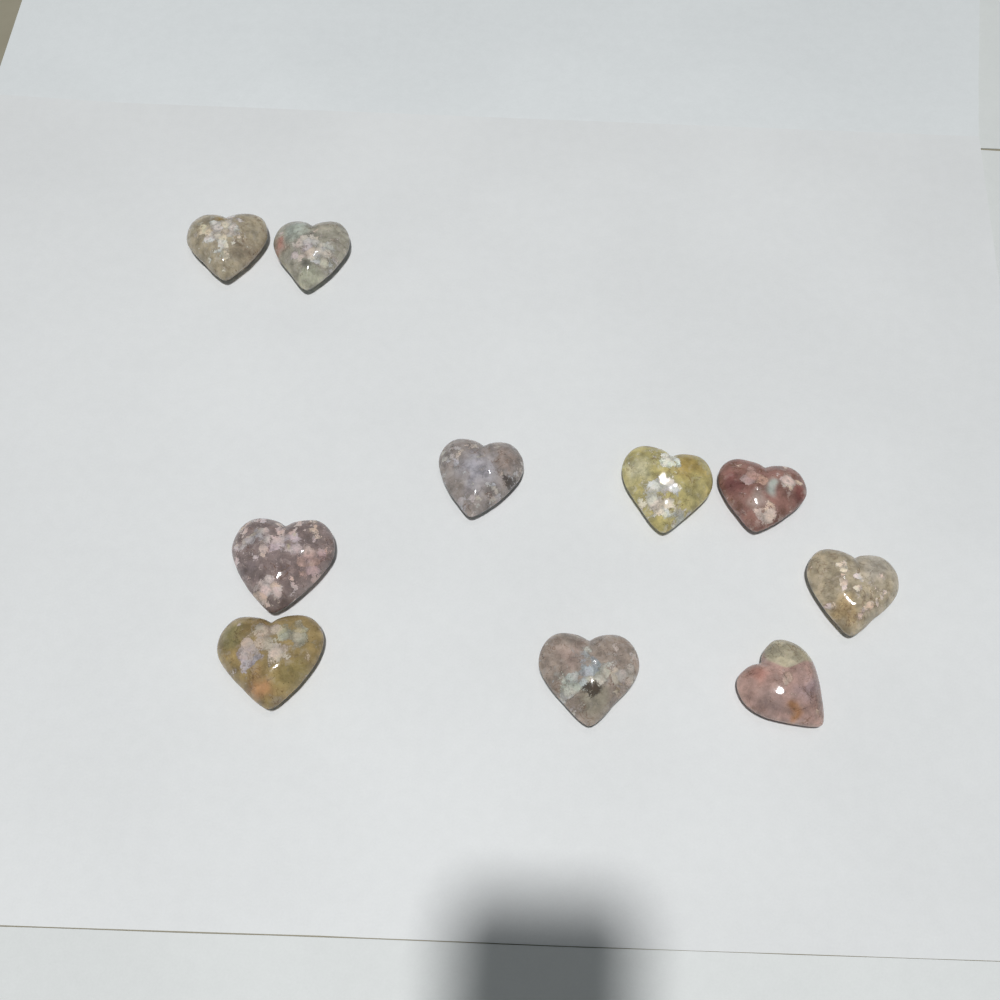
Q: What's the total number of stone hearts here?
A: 10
